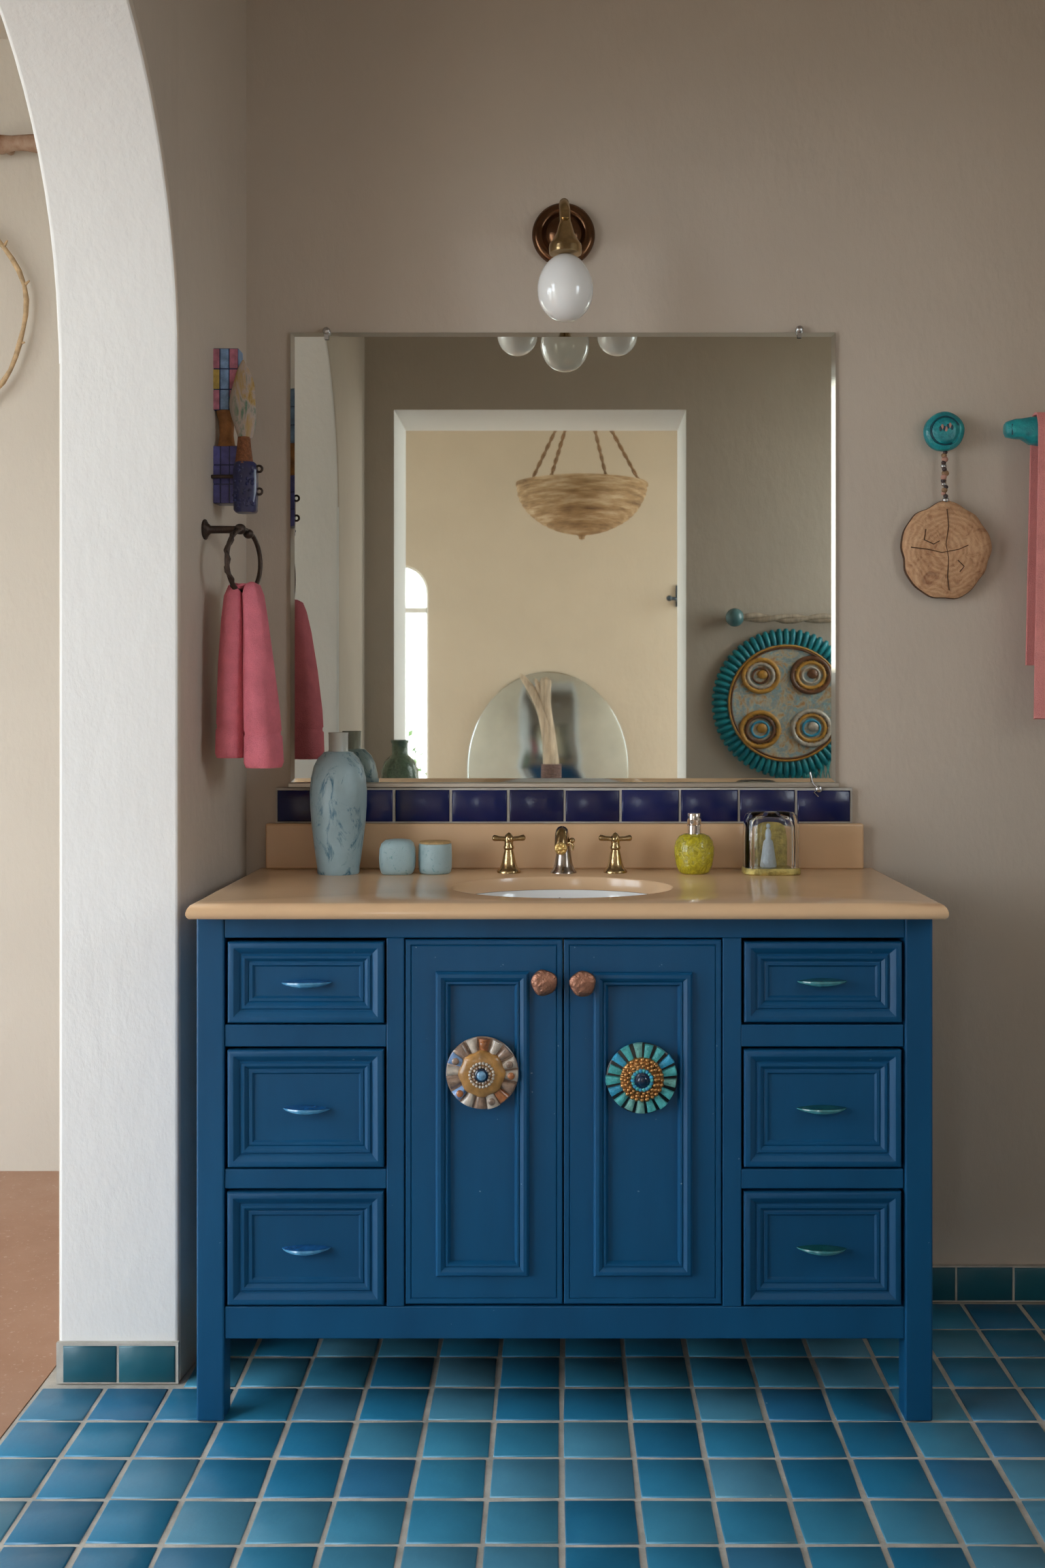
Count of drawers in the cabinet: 6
